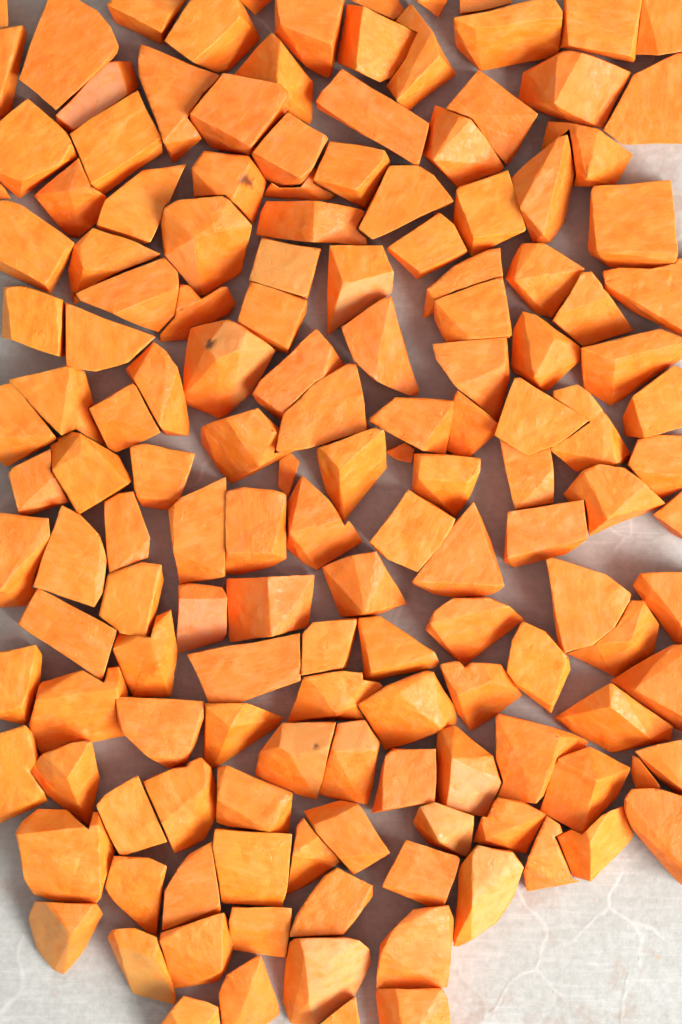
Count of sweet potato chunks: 152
